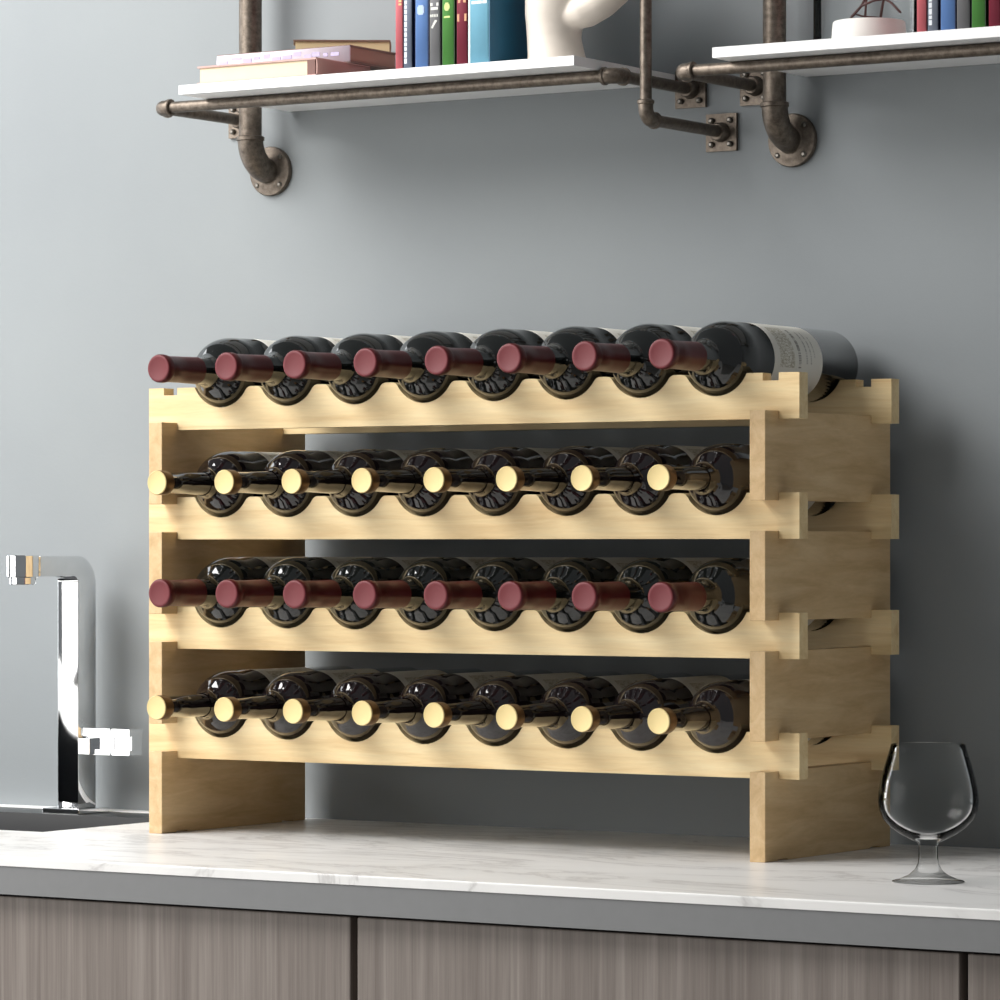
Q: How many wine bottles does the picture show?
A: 32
